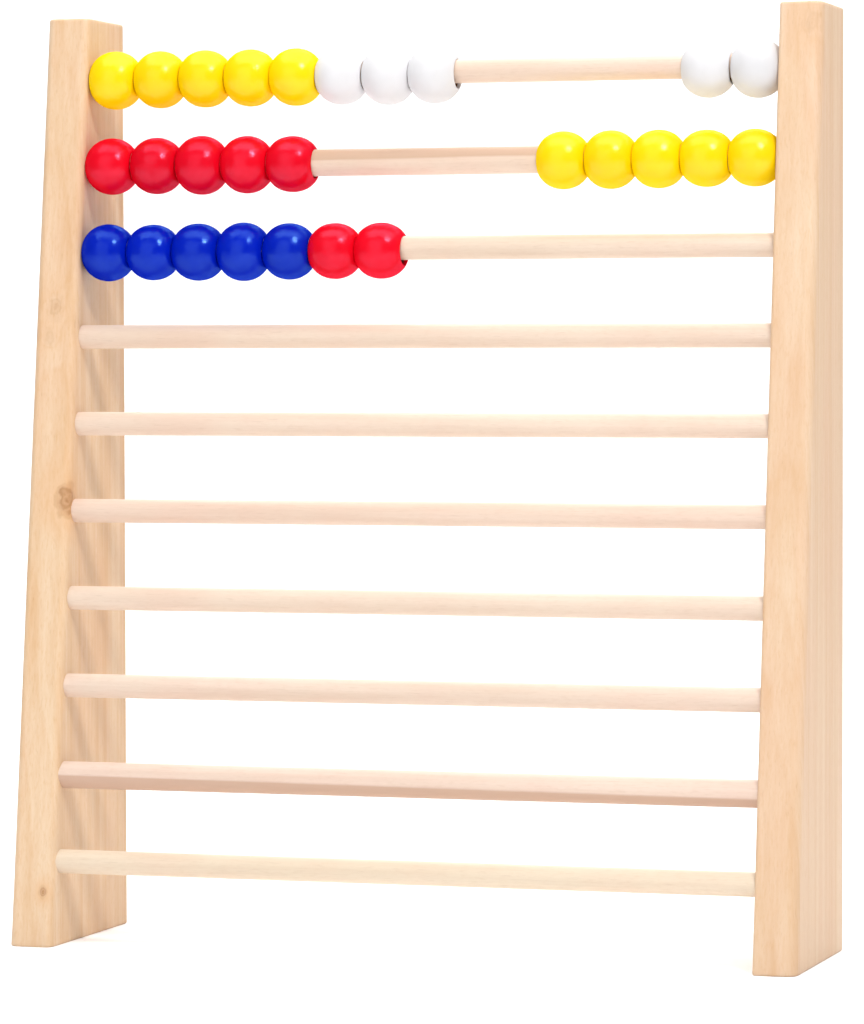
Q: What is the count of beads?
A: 27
